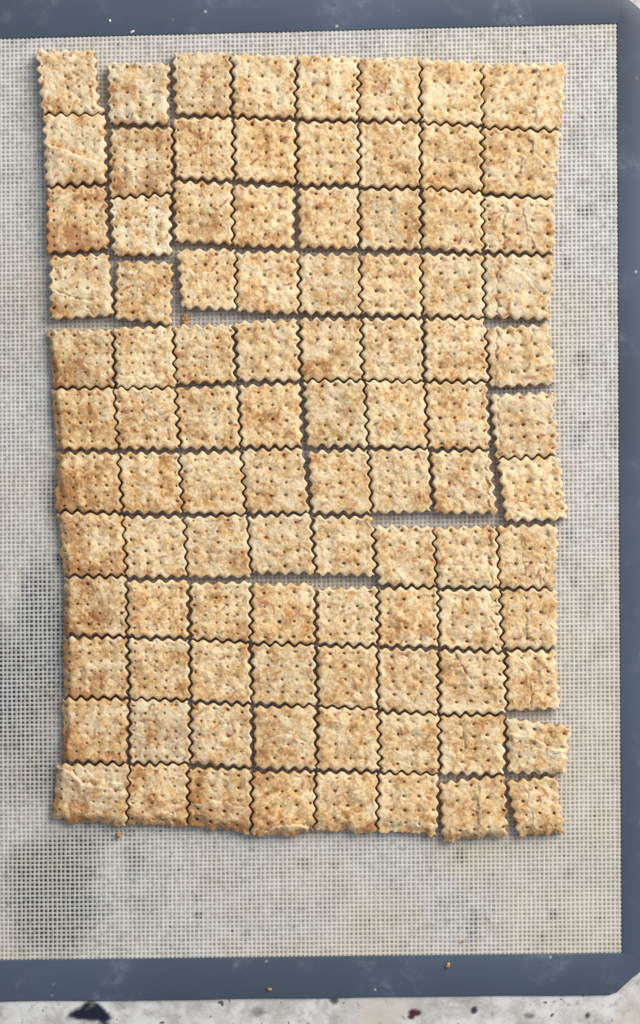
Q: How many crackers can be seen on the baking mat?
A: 96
